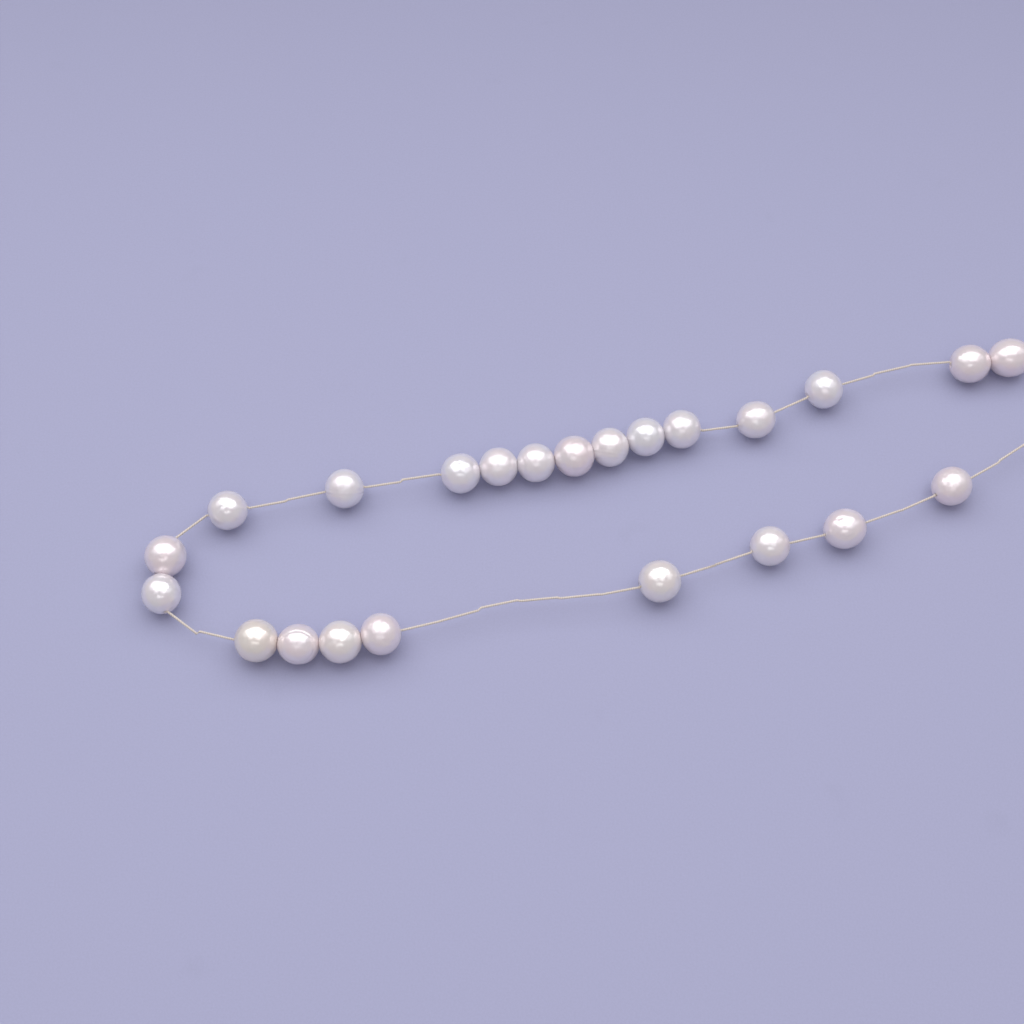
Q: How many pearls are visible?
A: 23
